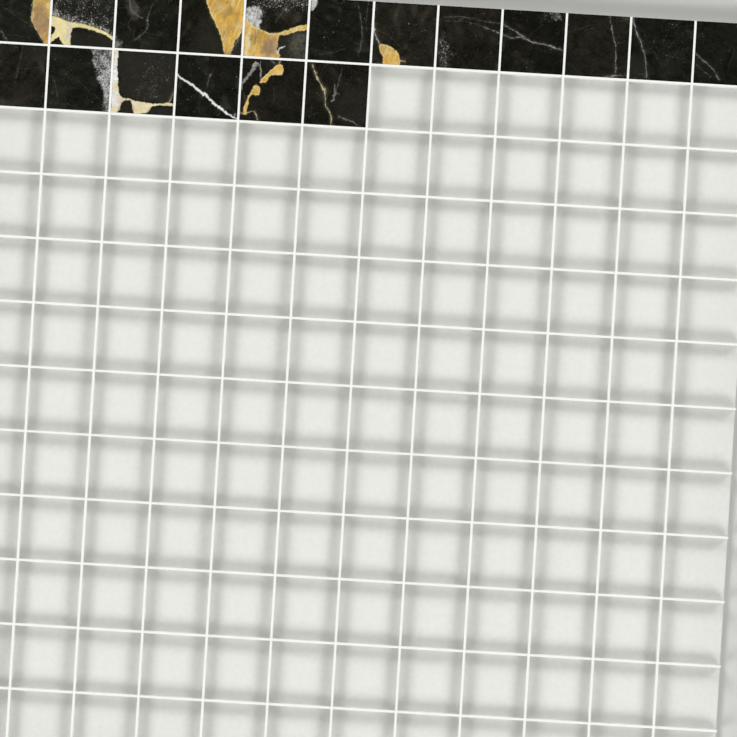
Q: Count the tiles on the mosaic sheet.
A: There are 18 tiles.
